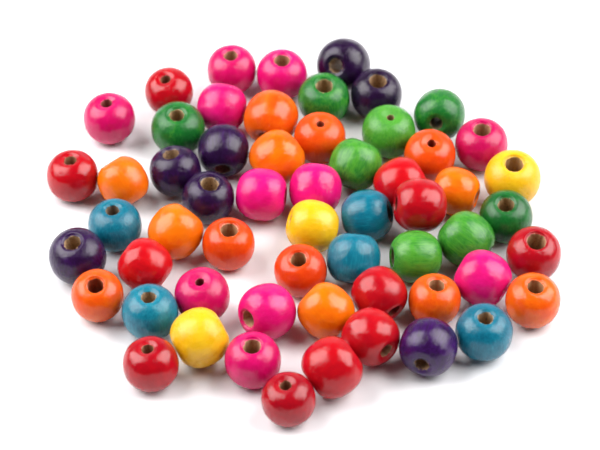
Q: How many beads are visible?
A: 58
